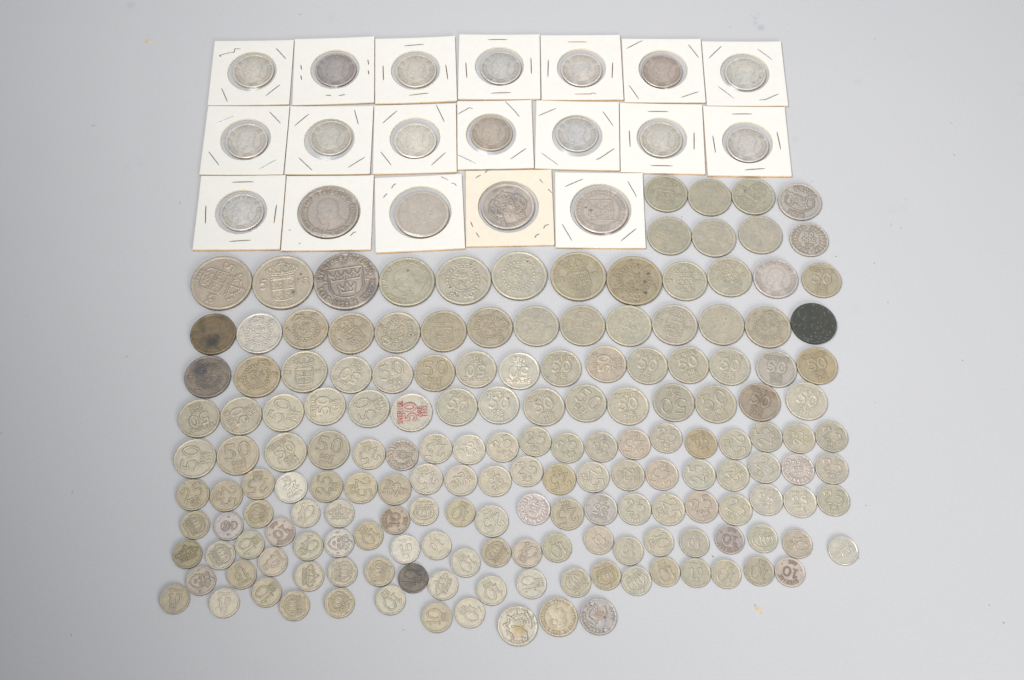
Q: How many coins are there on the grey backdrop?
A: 191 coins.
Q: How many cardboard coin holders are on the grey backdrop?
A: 19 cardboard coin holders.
